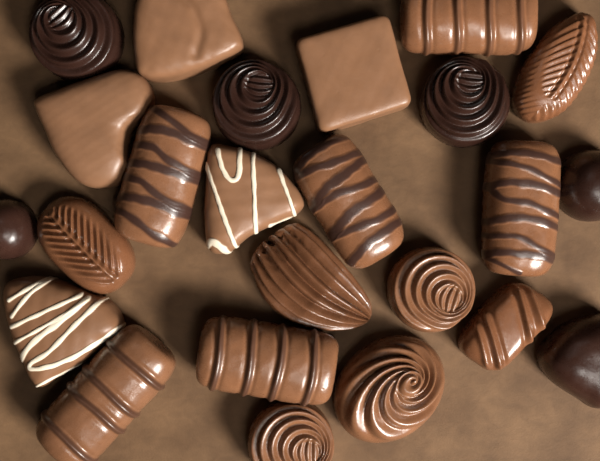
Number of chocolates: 24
